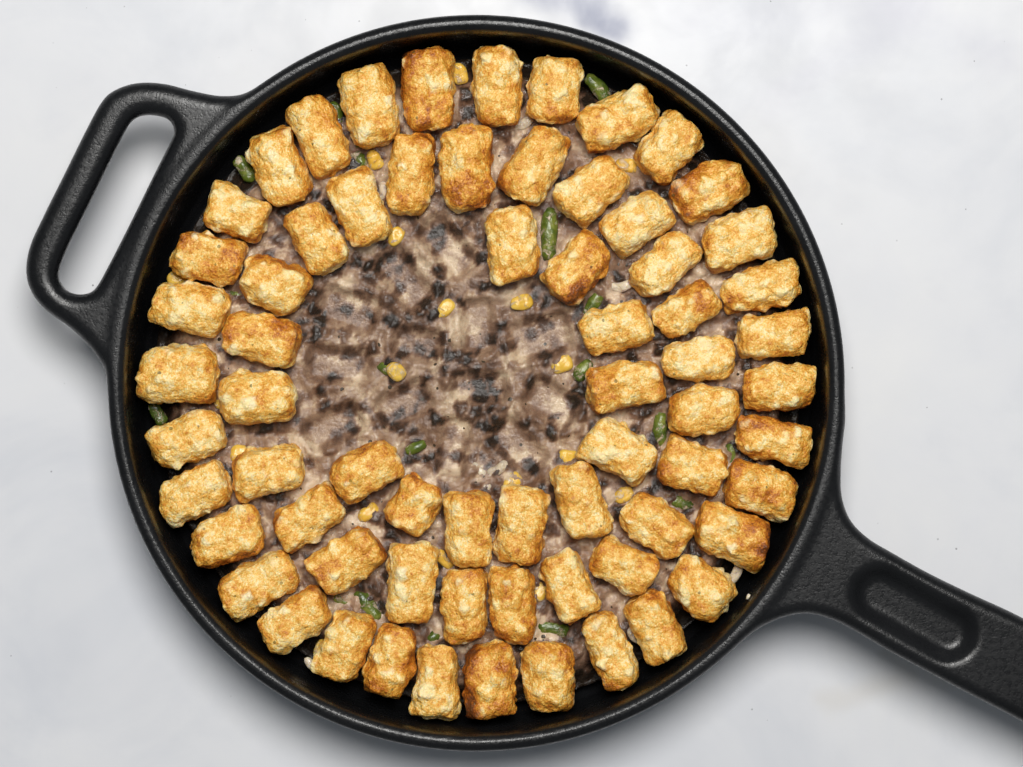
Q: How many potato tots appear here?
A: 67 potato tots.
